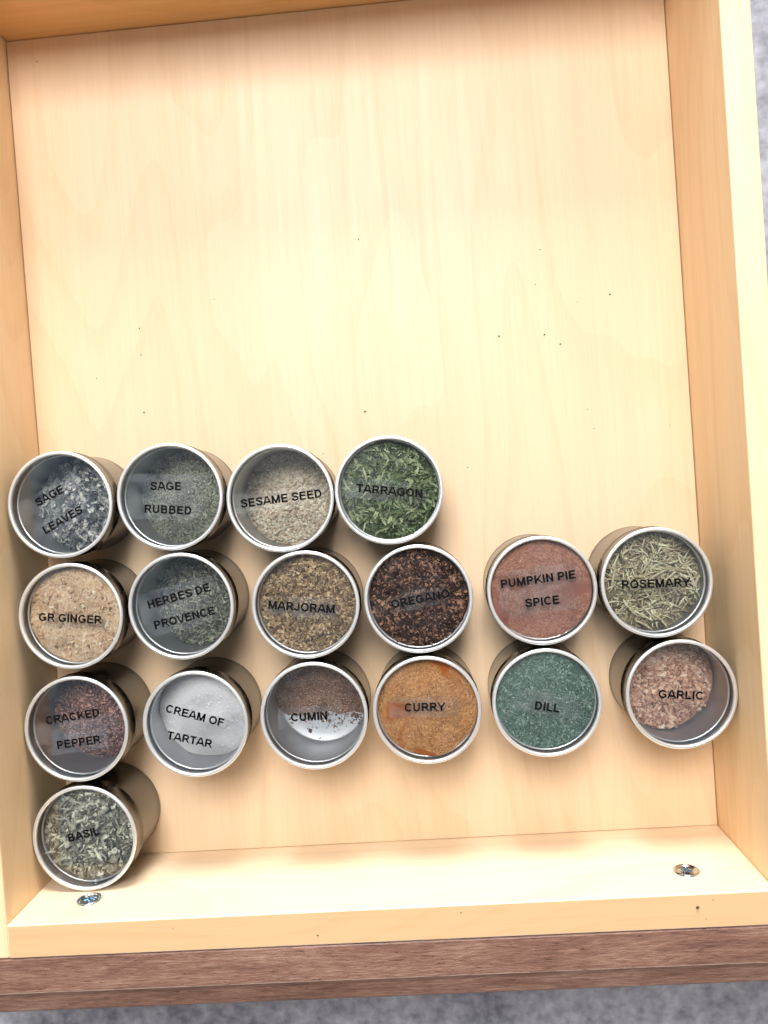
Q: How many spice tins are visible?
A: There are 17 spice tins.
